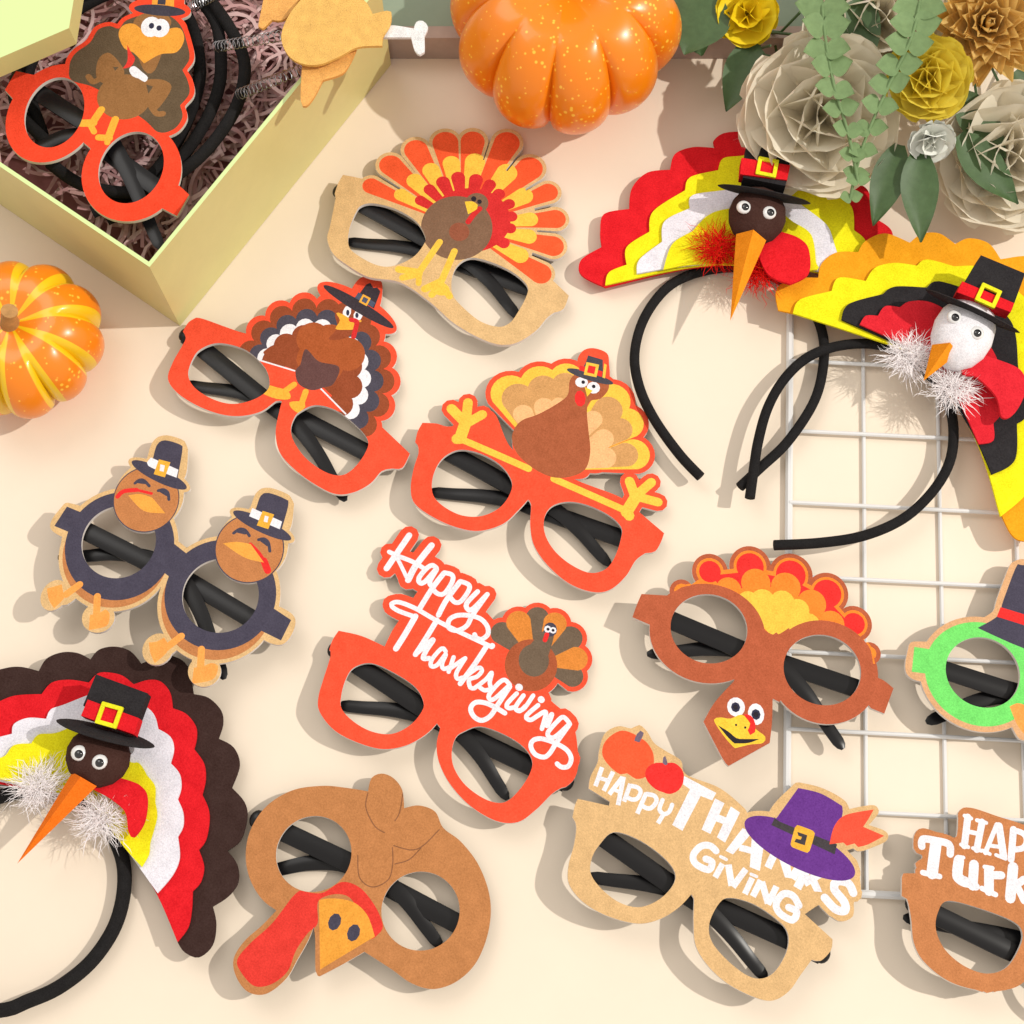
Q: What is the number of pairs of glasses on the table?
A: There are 11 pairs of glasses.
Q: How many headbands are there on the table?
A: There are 6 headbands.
